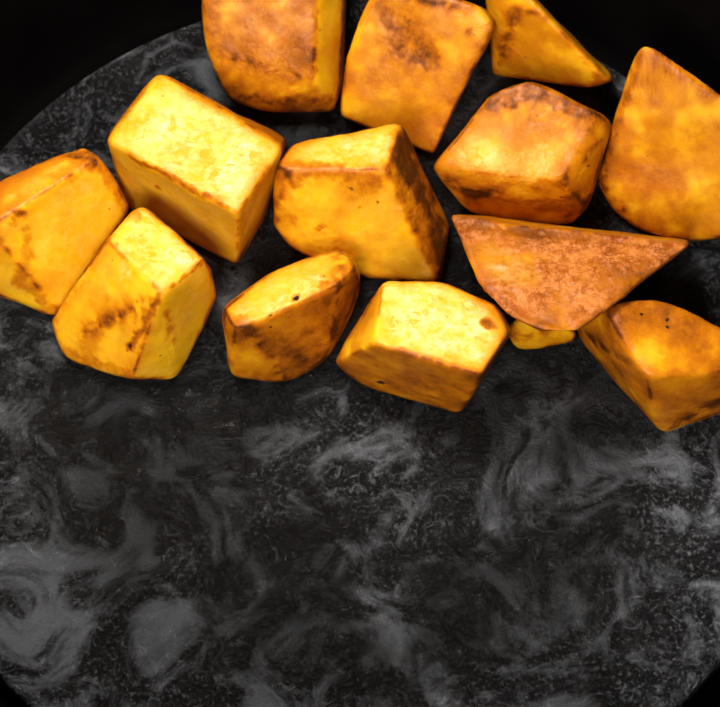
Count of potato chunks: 14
